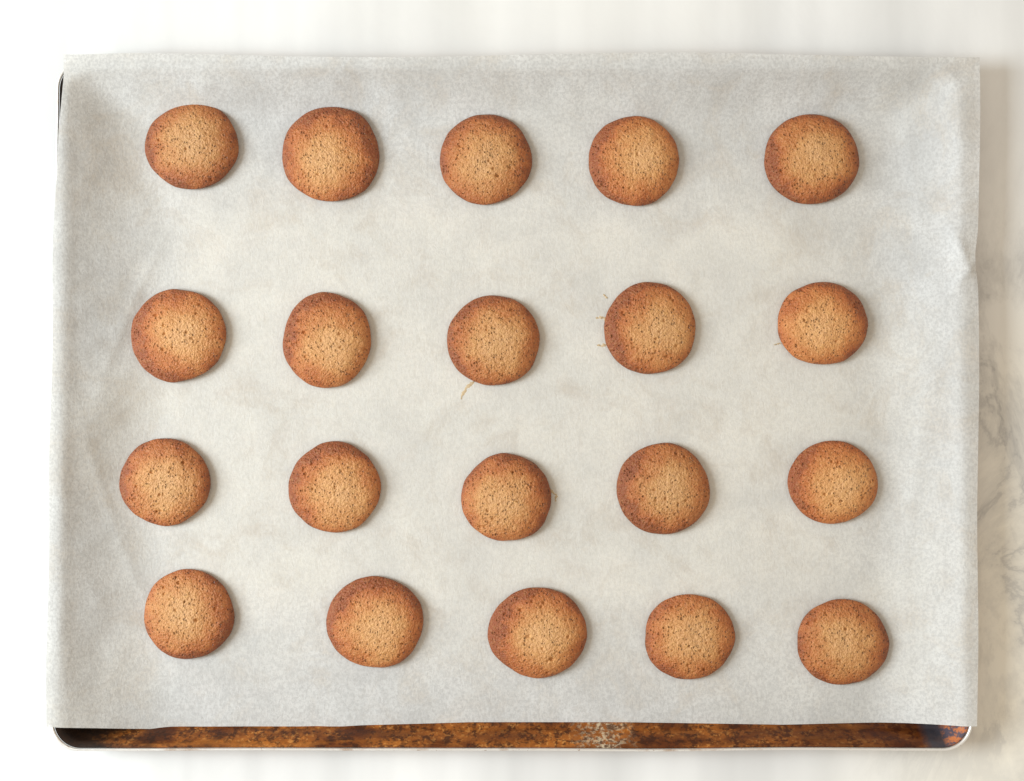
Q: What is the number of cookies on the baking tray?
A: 20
